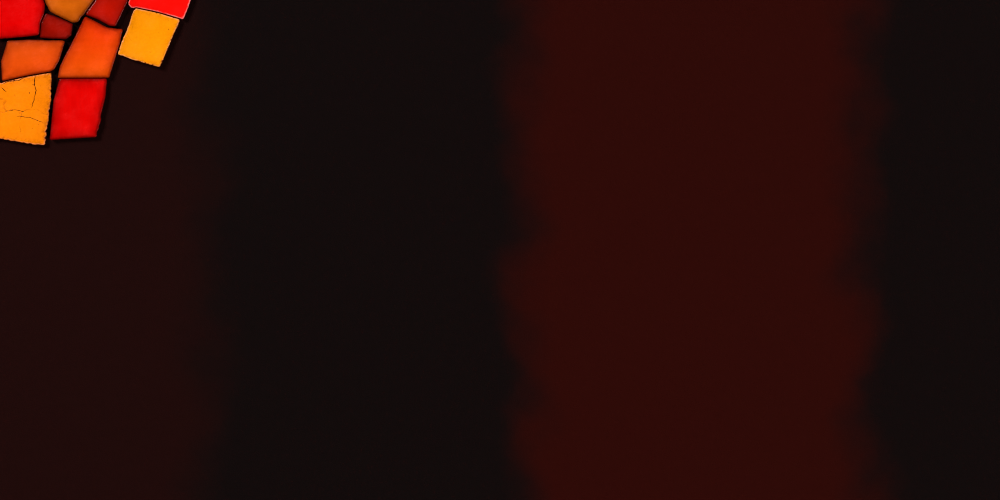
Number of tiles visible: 10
